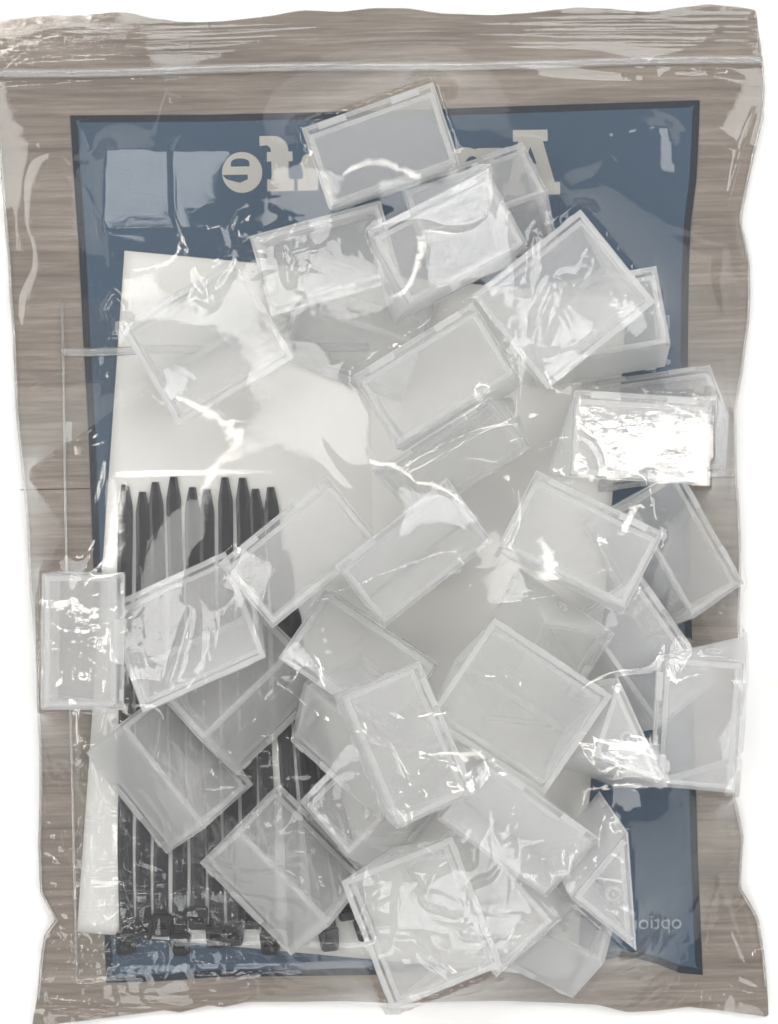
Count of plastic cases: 35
